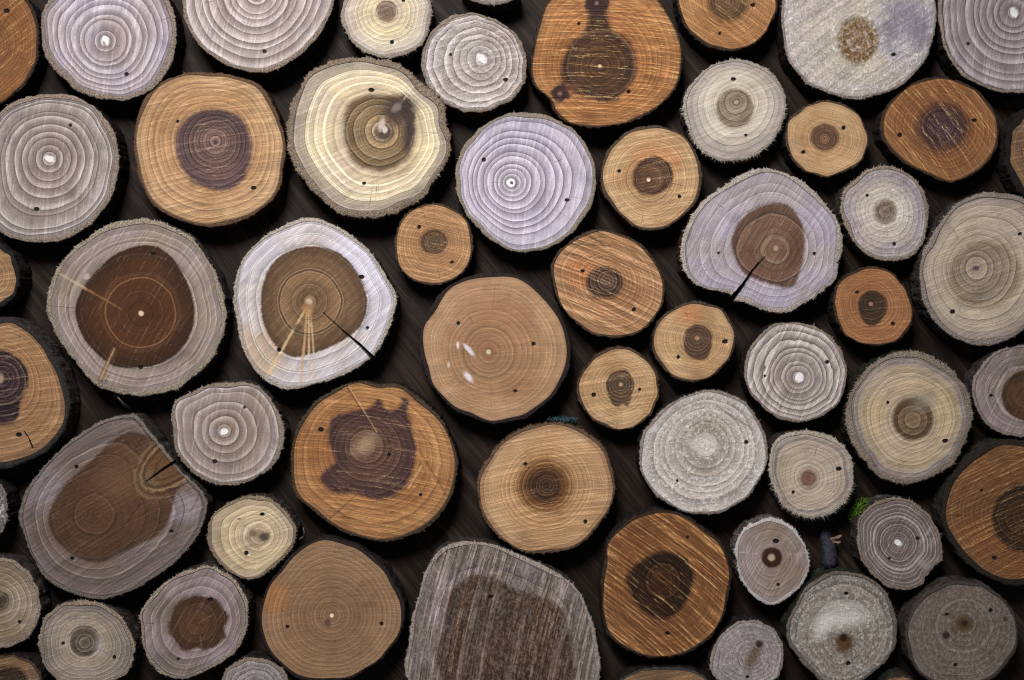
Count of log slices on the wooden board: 59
